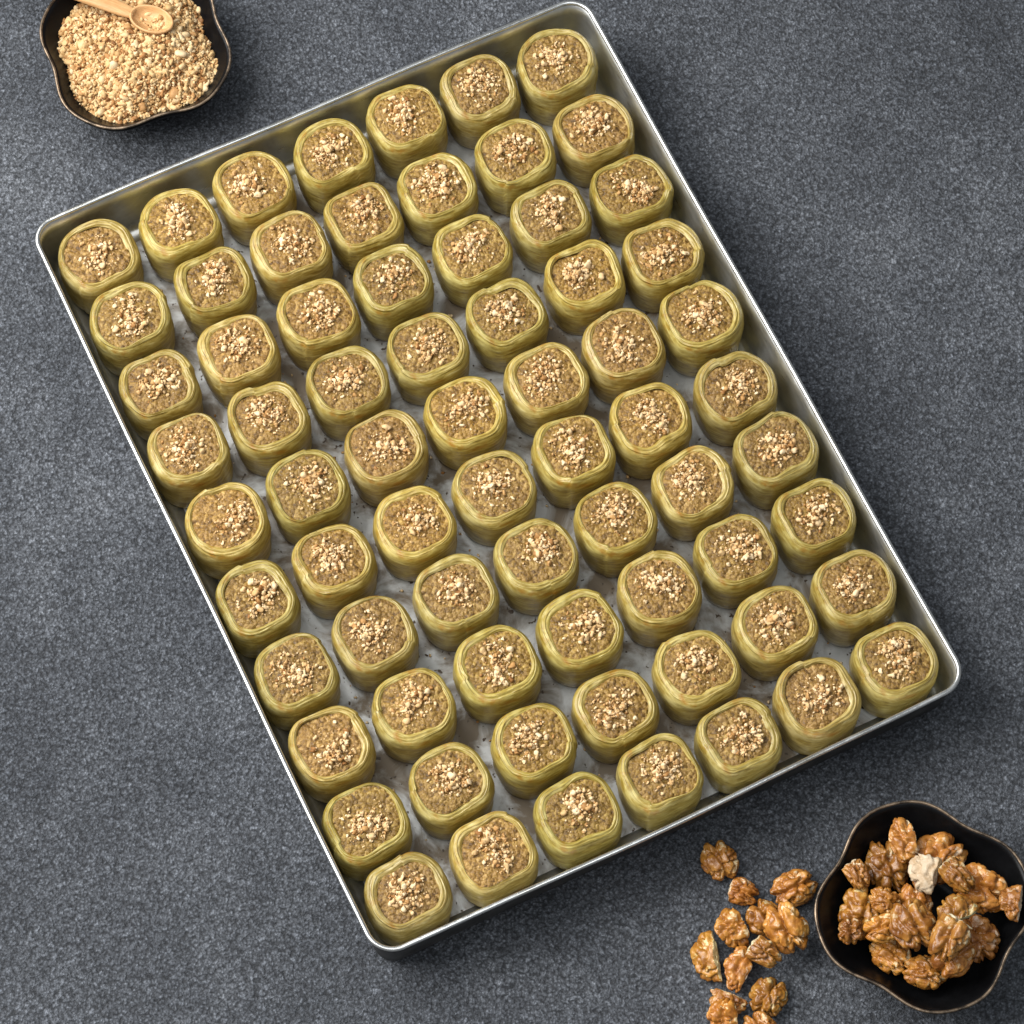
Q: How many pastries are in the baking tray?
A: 70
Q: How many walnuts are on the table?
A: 33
